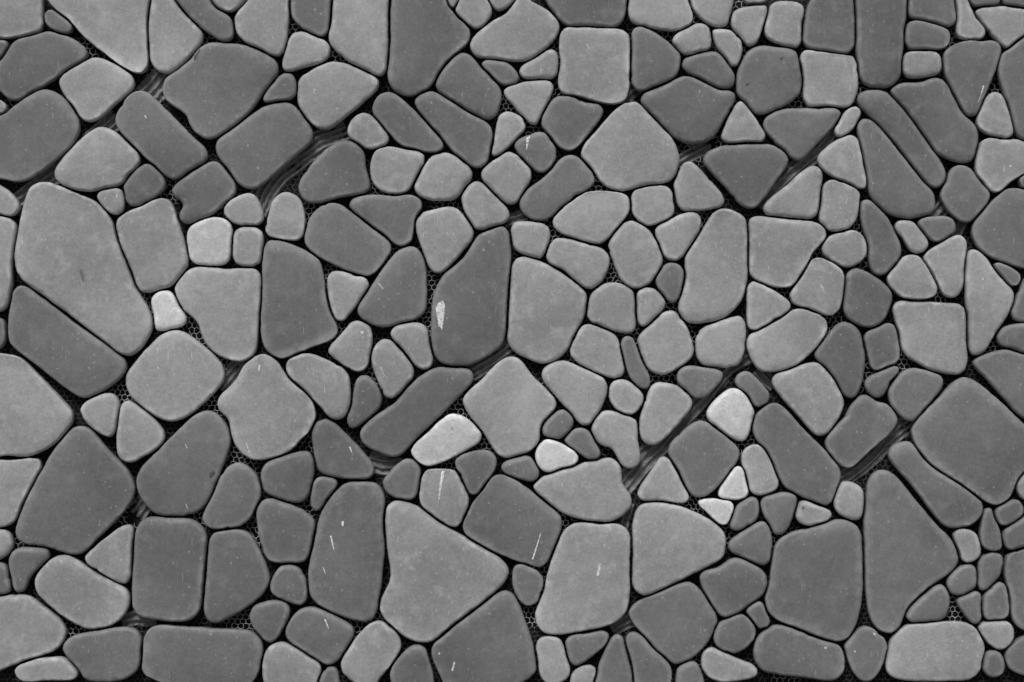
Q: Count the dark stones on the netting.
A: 124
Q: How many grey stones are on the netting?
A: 117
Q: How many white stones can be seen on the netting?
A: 7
